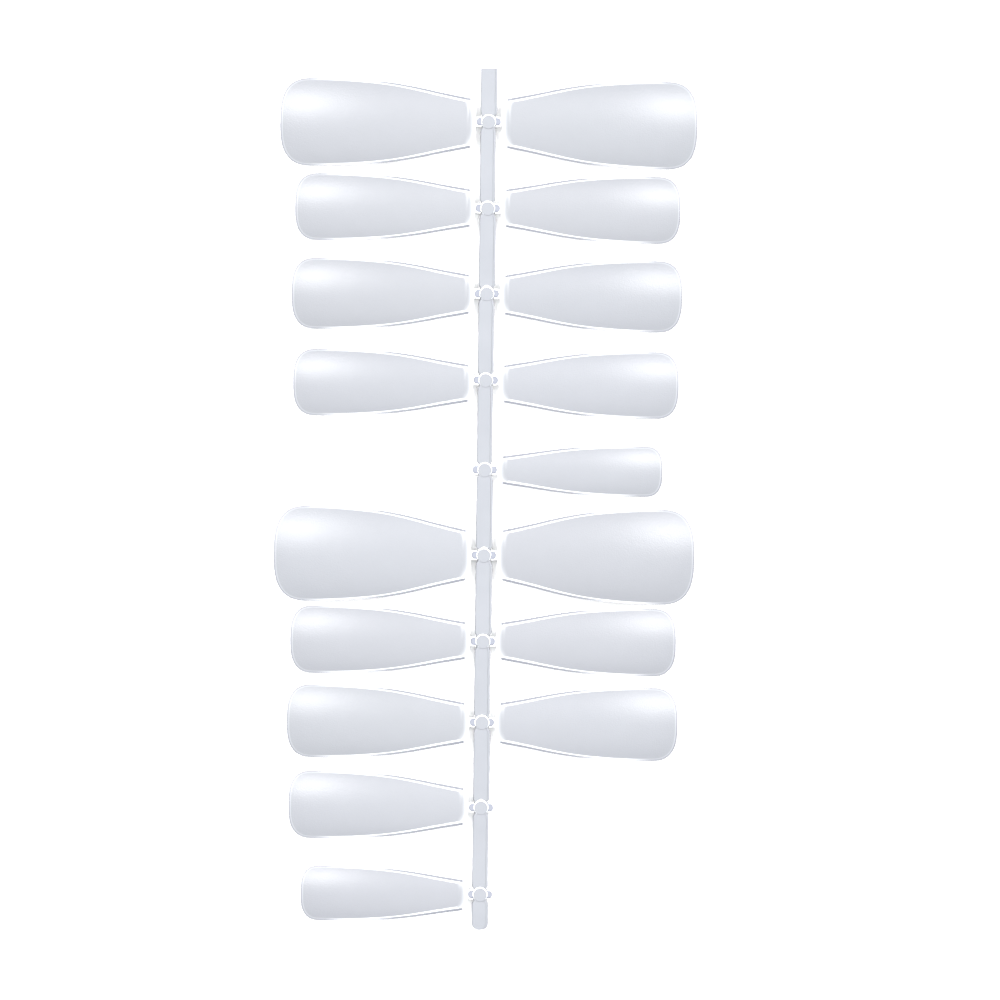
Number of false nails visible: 17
